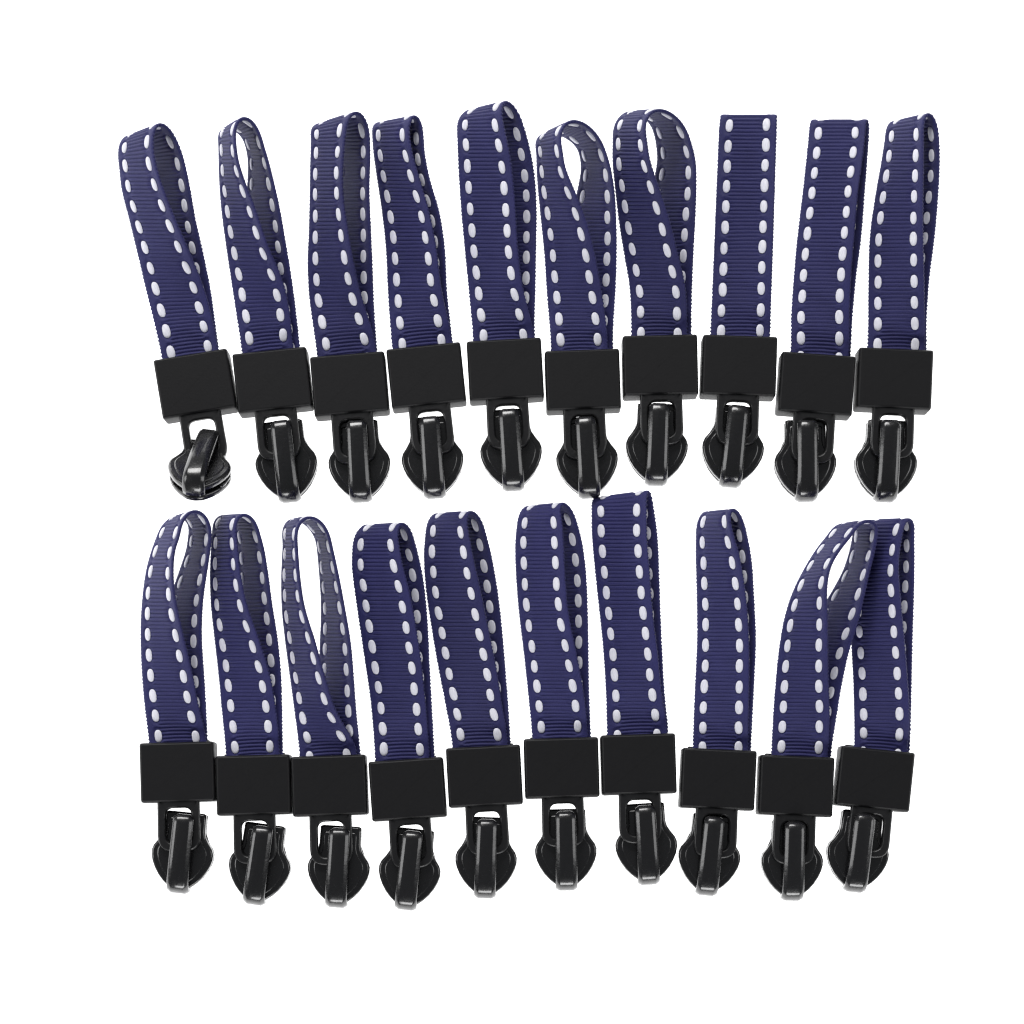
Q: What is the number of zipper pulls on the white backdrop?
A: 20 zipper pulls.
